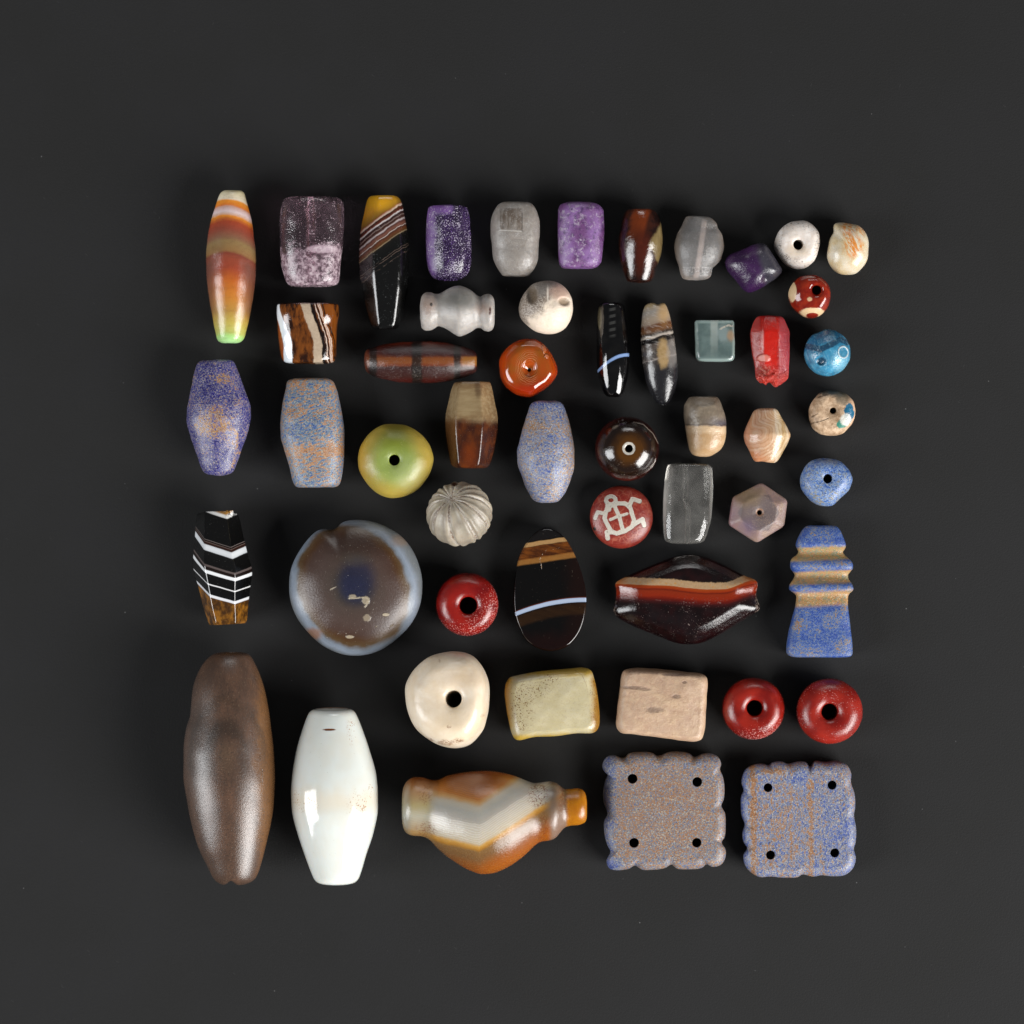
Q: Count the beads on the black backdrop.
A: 52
